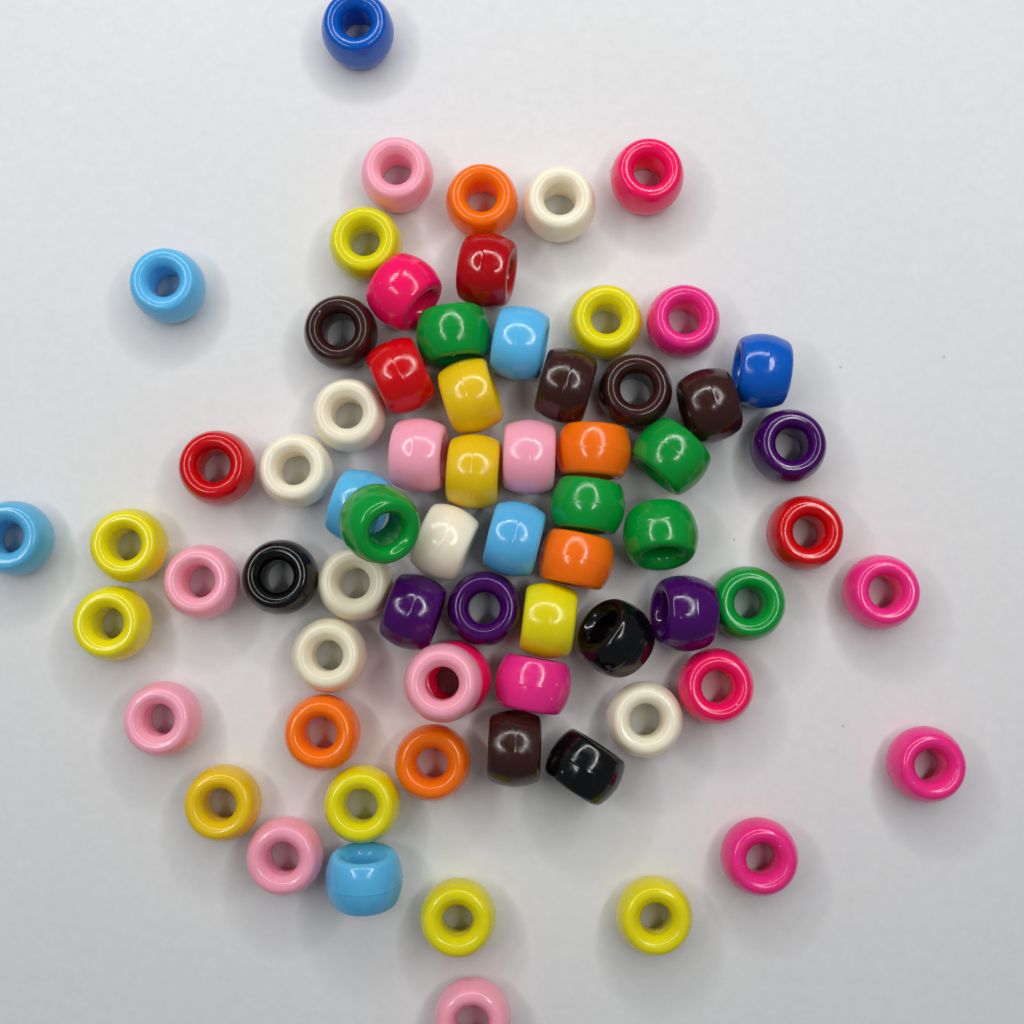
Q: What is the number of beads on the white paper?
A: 70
